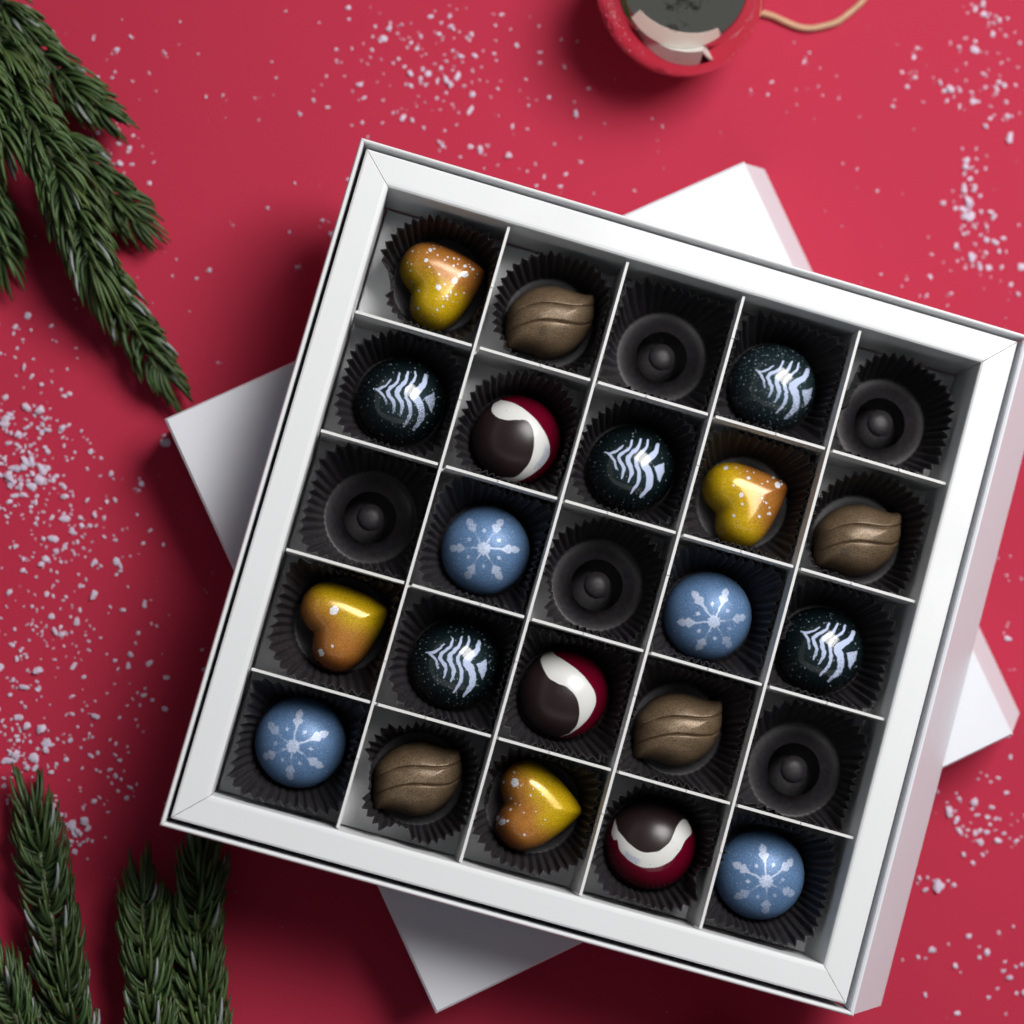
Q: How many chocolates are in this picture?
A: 20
